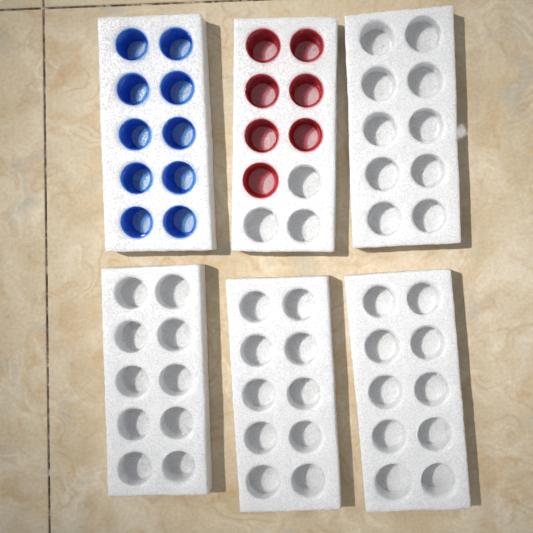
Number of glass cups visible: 17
